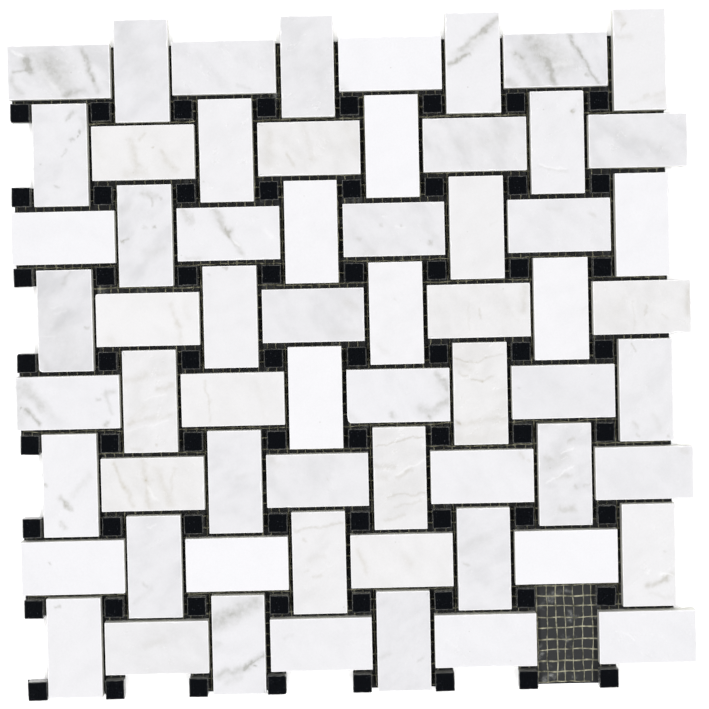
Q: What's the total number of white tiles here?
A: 63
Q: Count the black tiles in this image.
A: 64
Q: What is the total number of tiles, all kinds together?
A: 127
